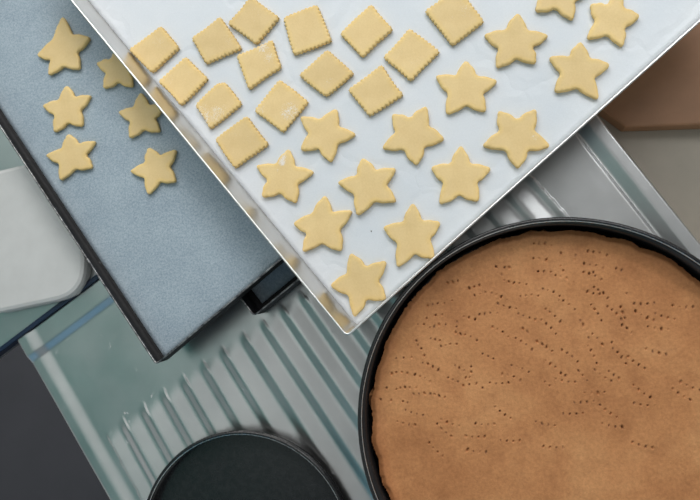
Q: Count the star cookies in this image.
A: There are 20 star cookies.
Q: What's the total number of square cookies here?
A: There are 14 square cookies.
